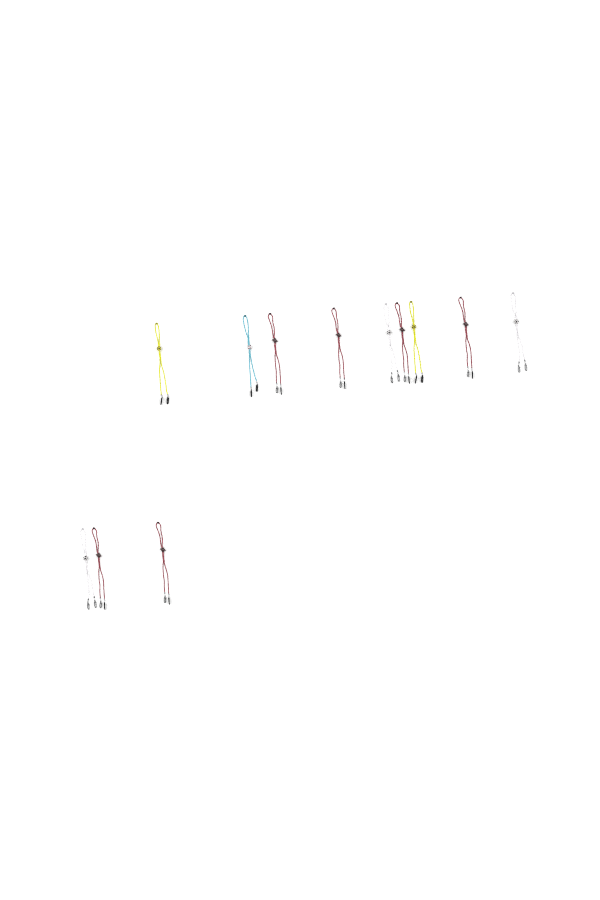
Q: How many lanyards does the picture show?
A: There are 12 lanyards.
